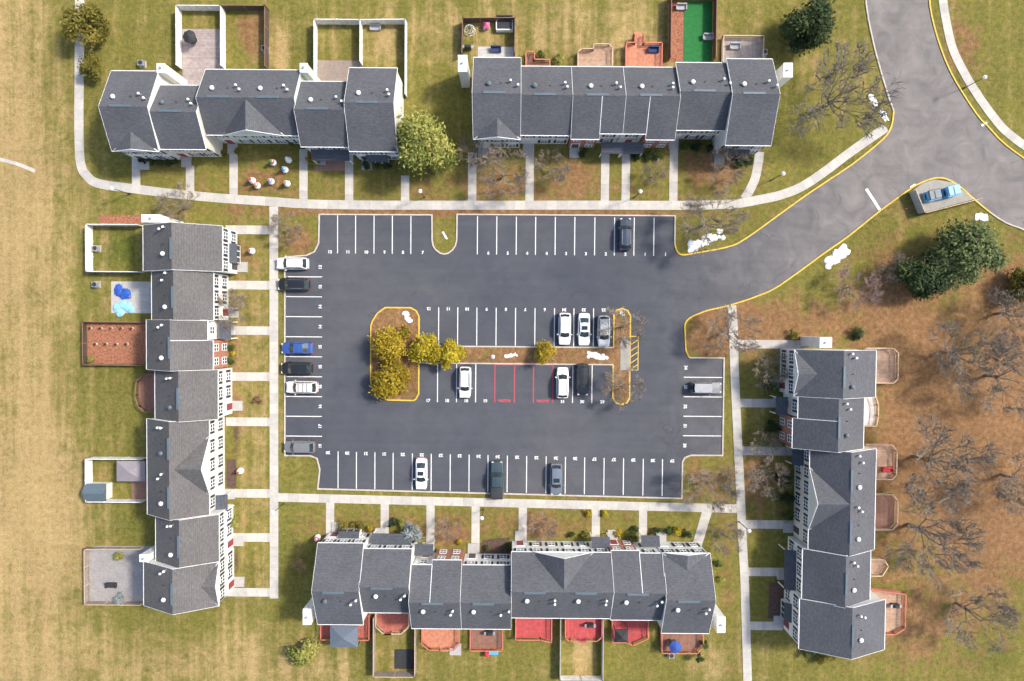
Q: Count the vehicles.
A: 17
